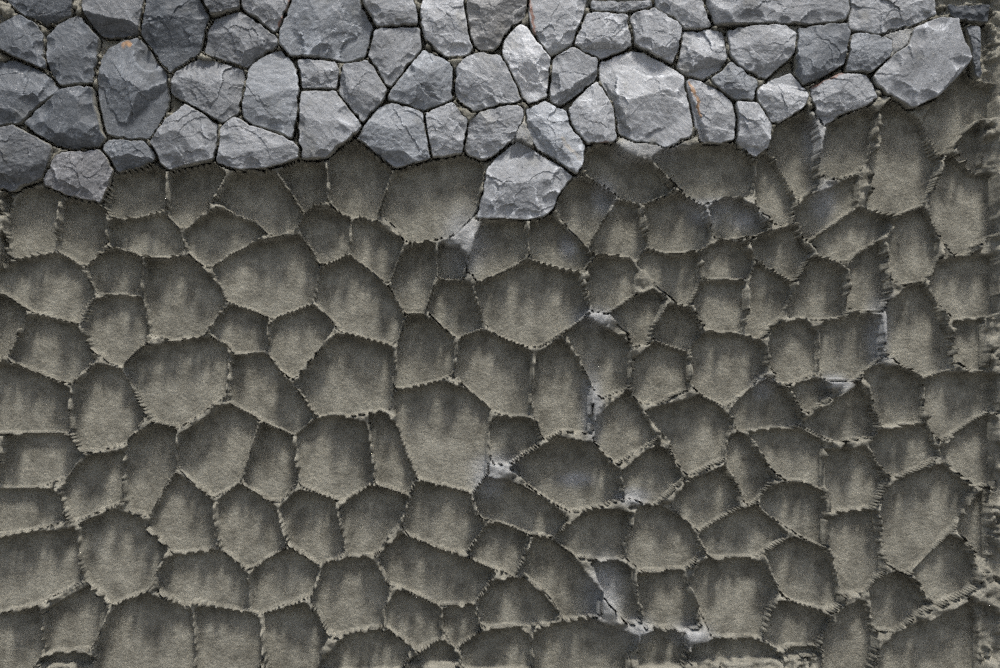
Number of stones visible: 56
